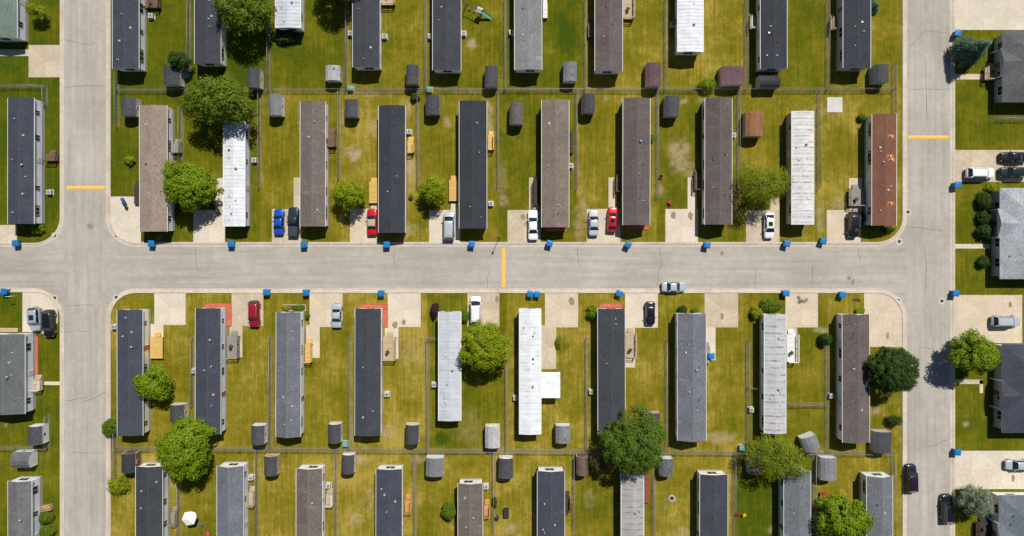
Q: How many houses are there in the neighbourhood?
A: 48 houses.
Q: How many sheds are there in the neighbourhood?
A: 38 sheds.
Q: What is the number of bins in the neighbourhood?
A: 25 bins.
